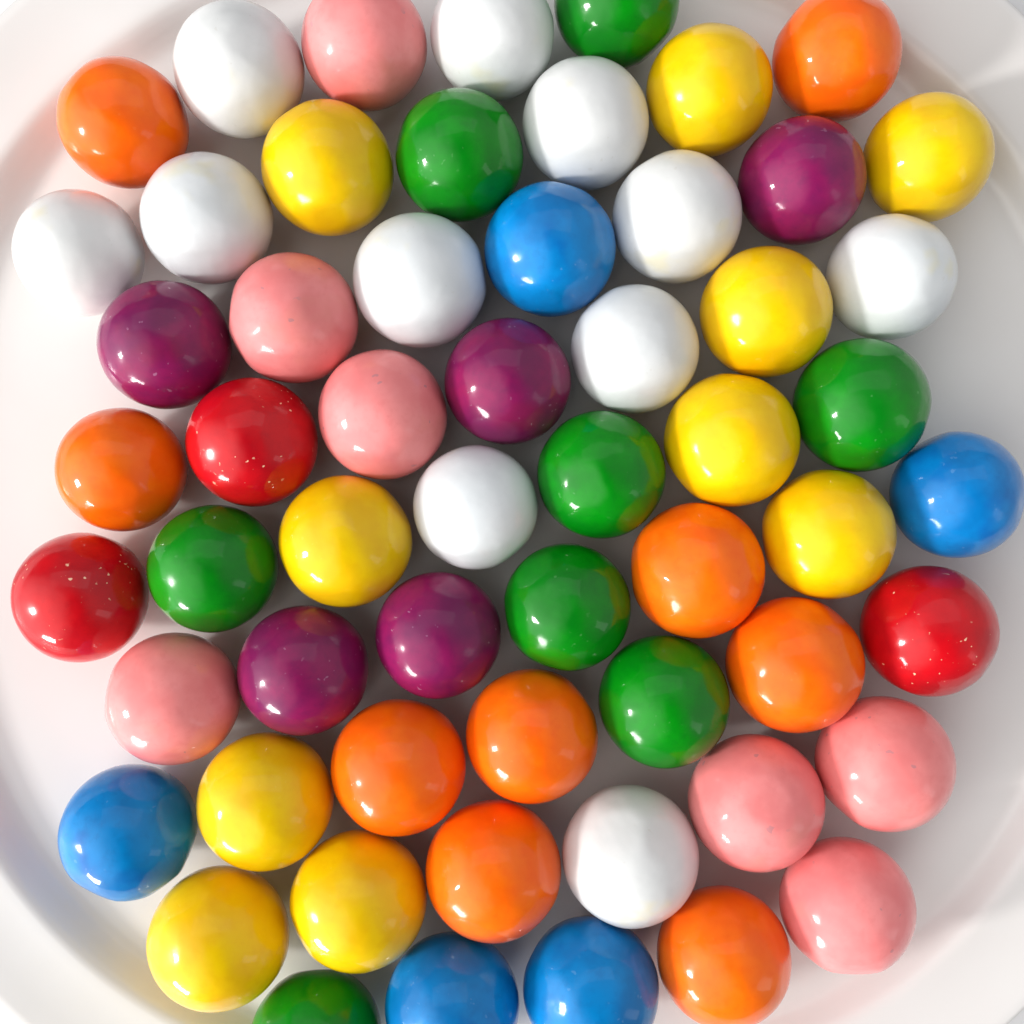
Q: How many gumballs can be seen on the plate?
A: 58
